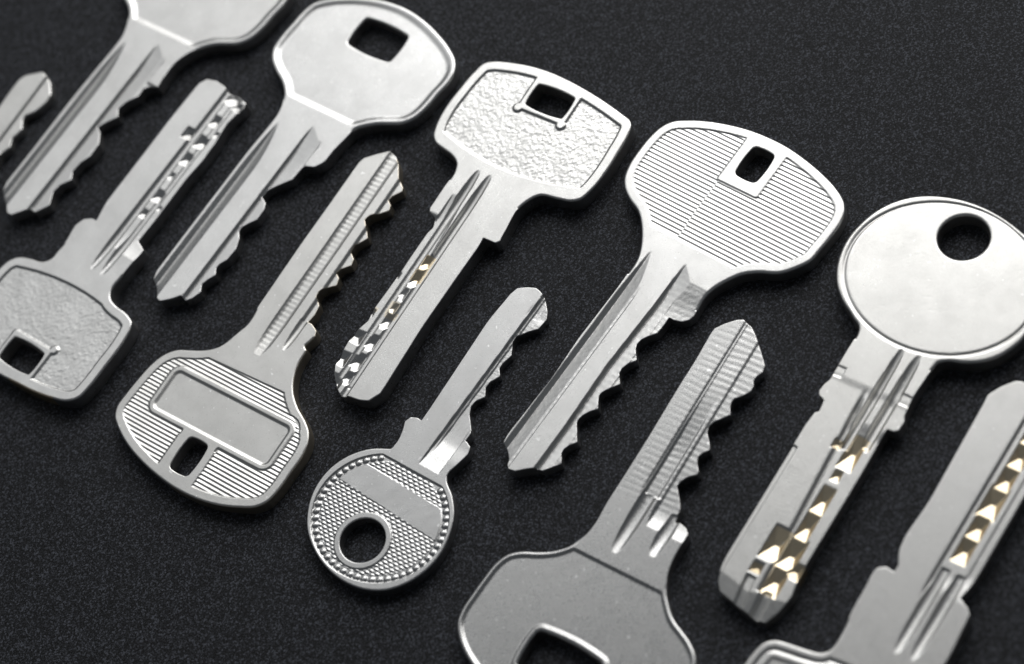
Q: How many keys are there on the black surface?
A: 11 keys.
